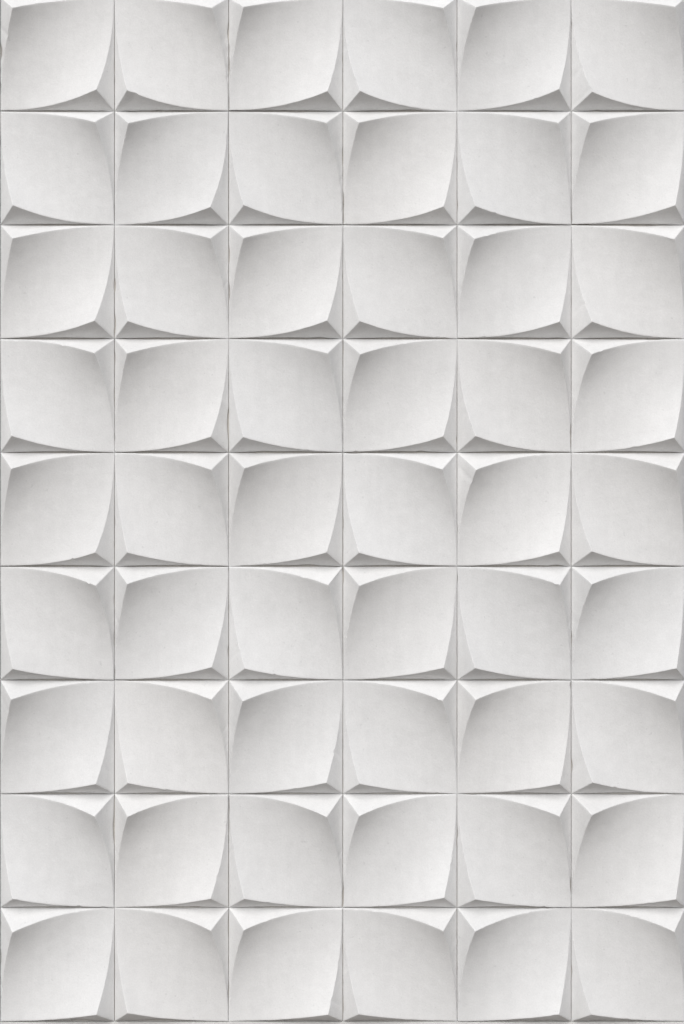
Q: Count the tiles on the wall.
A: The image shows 54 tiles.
